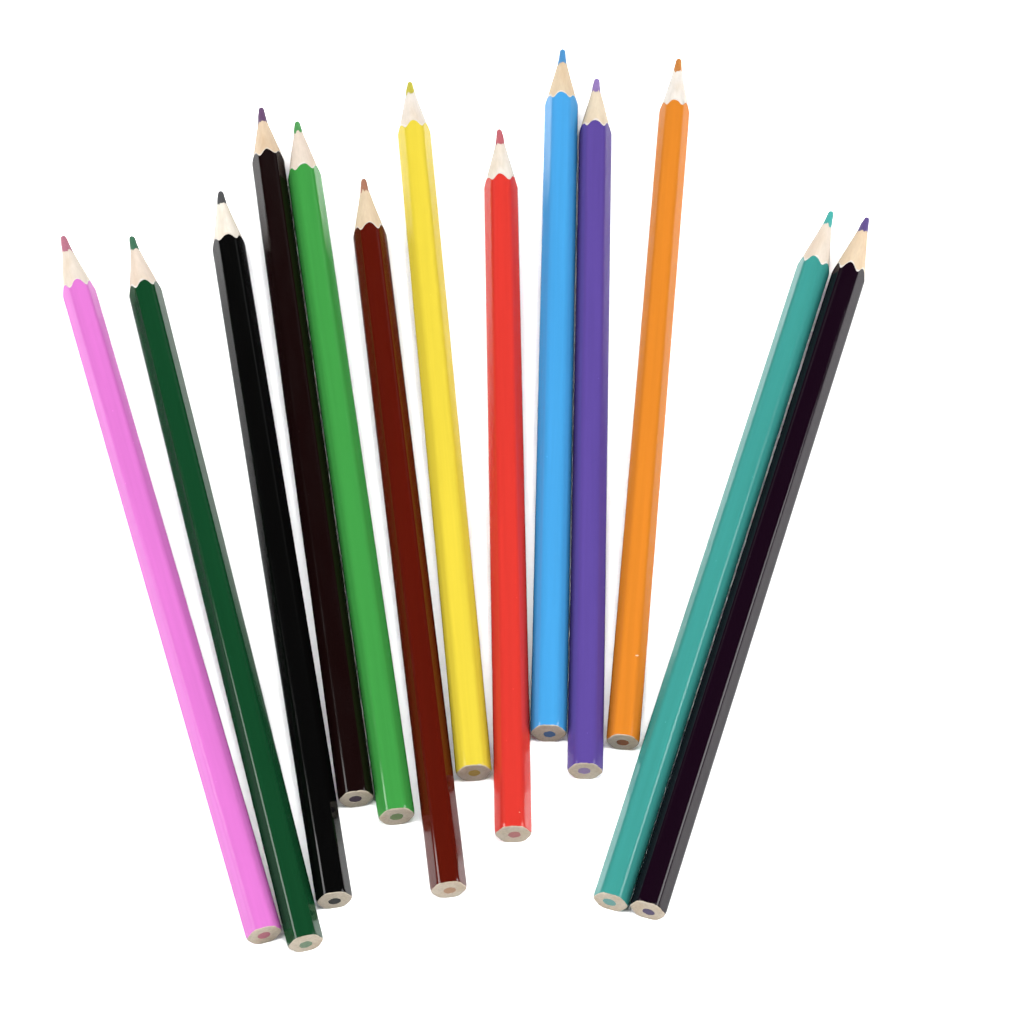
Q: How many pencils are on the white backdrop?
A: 13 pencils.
